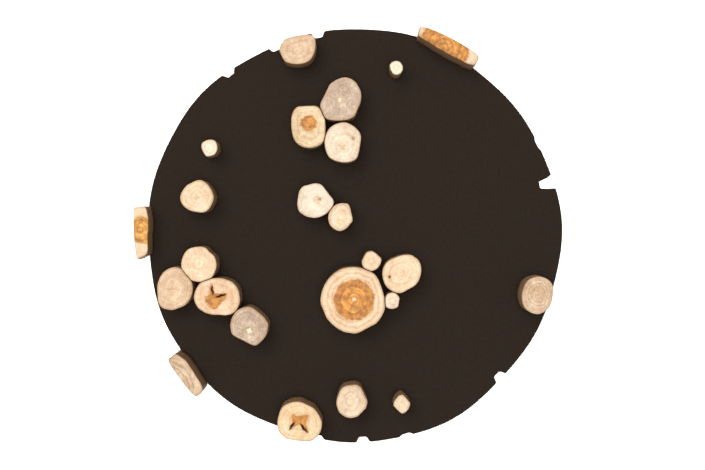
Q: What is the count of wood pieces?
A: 24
